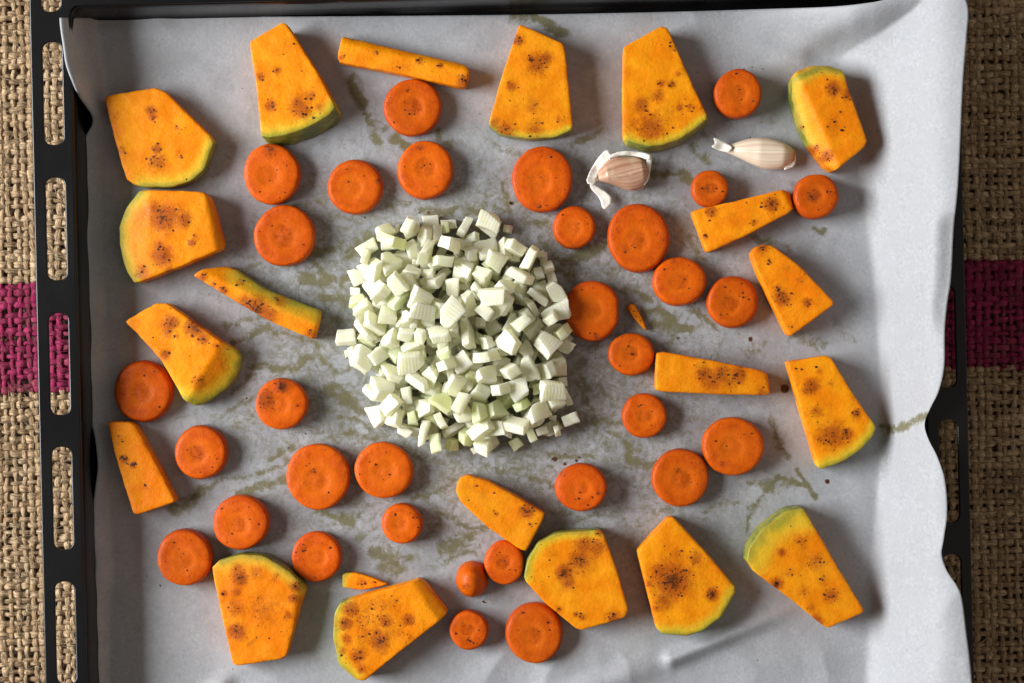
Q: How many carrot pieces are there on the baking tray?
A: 32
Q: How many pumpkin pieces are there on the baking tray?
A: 22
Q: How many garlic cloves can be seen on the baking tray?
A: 2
